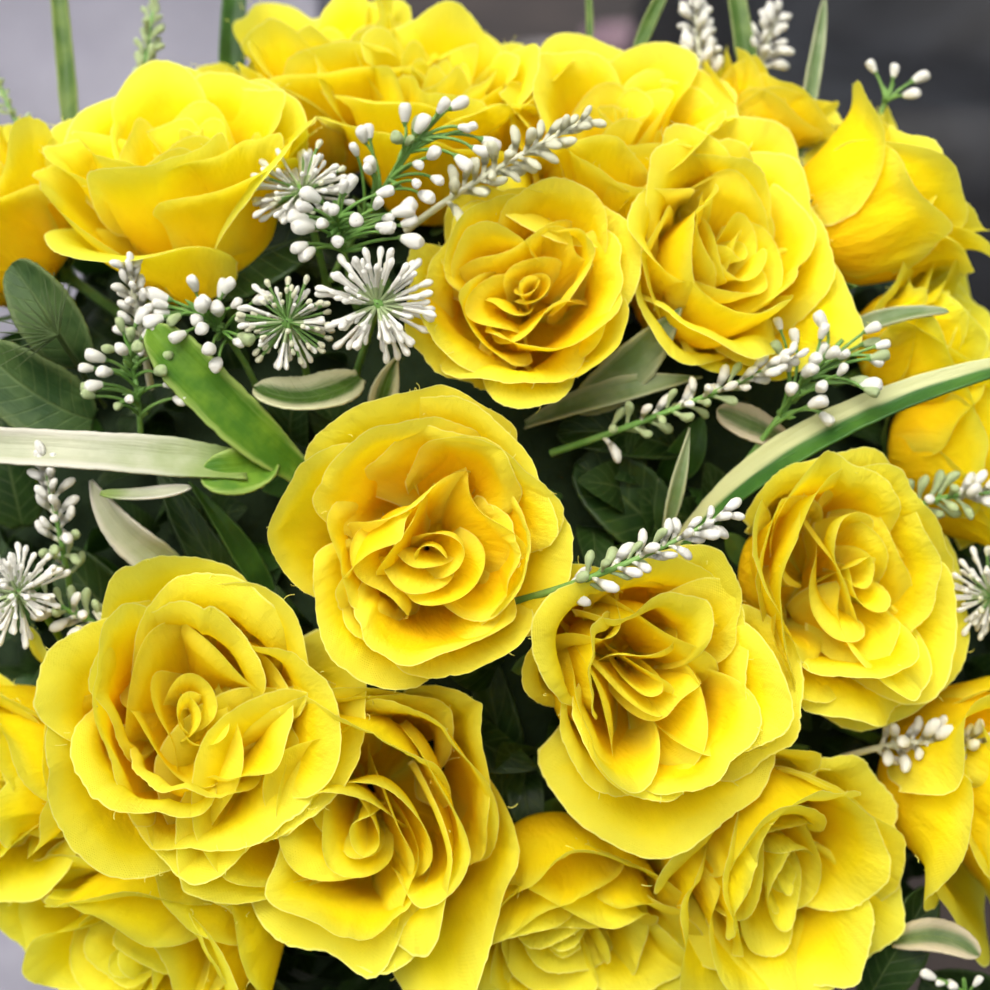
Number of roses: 21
